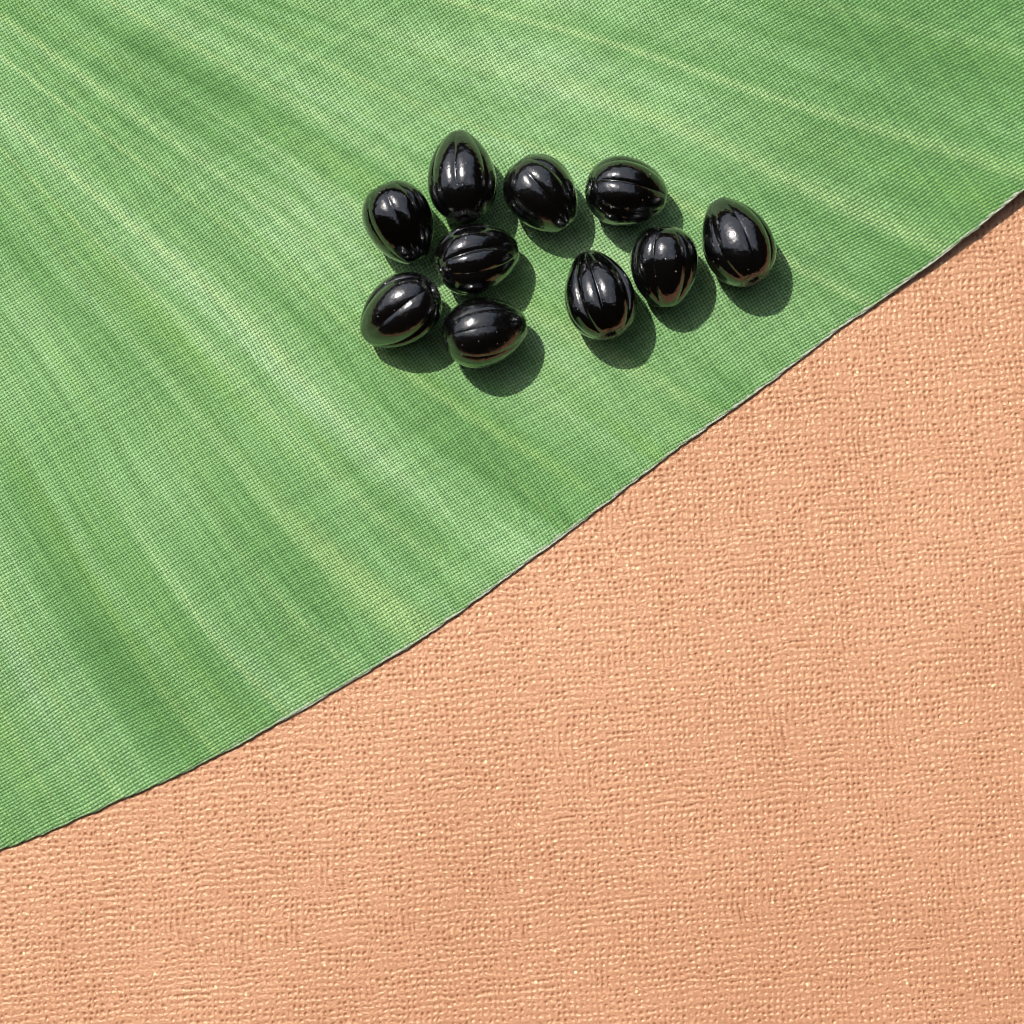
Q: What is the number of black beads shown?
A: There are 10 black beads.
